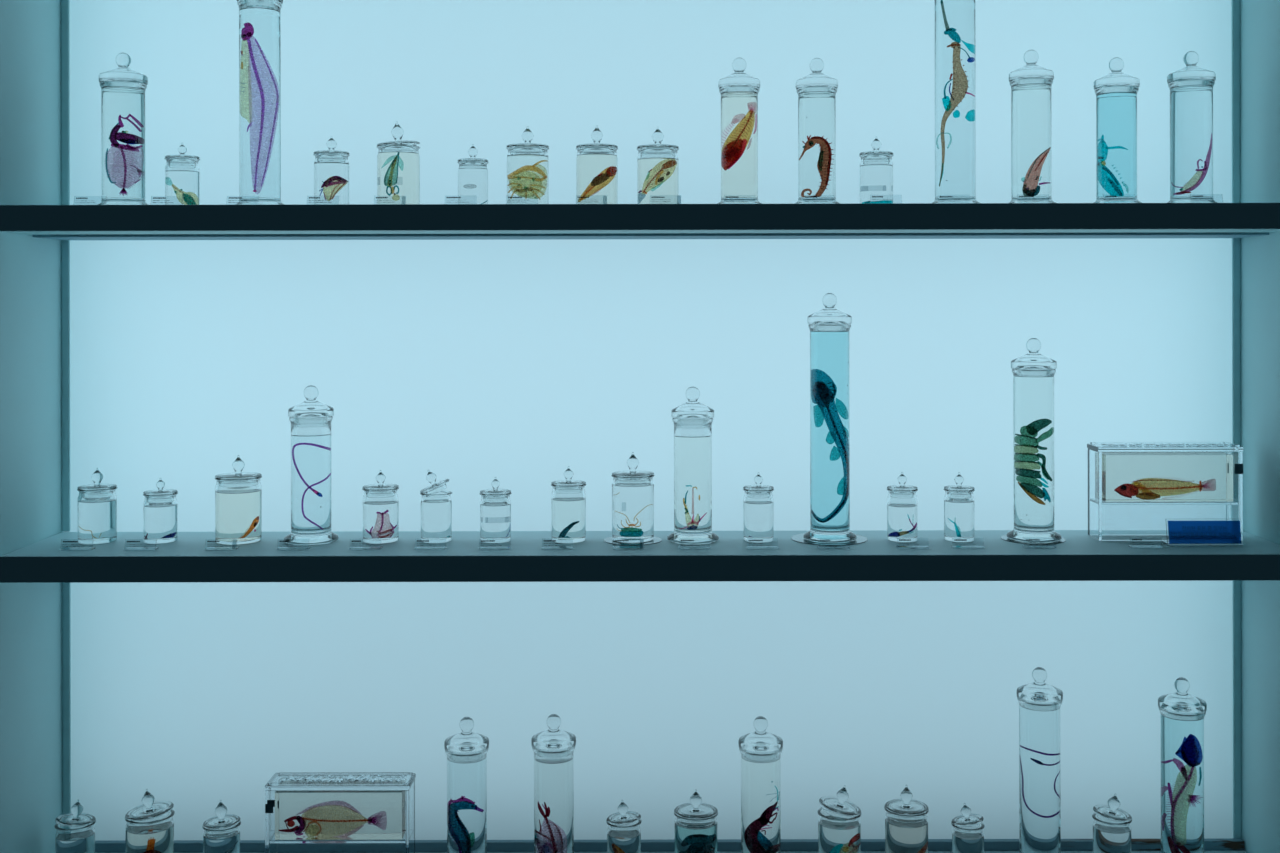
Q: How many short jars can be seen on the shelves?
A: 28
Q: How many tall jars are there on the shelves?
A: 17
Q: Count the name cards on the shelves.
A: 32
